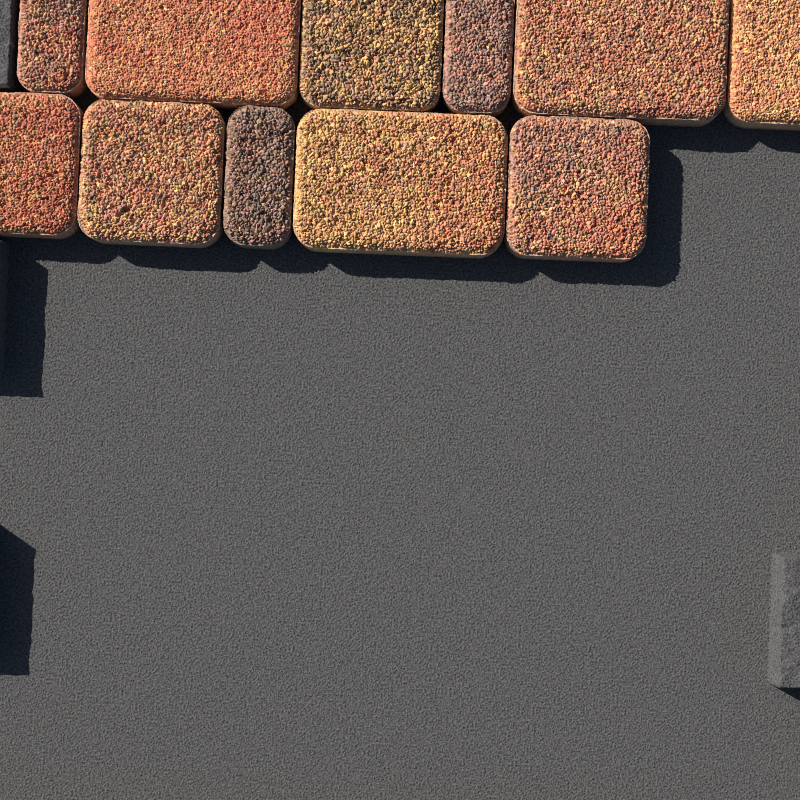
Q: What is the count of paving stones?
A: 11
